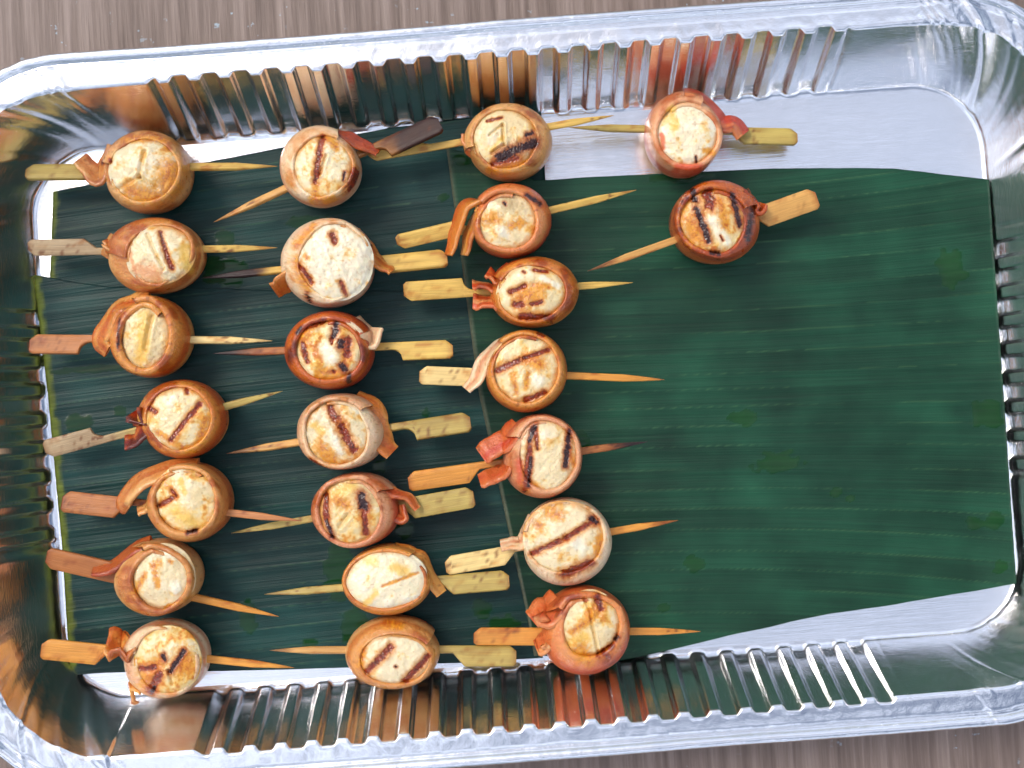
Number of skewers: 23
